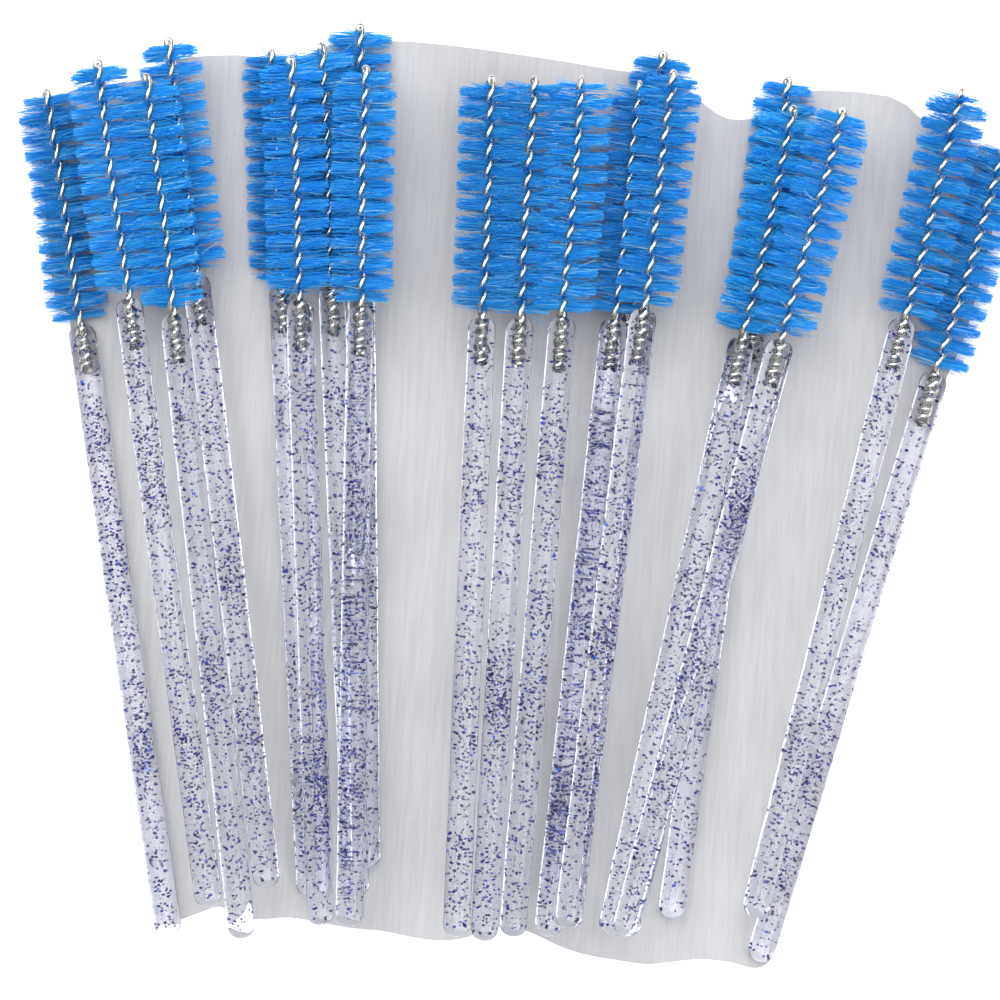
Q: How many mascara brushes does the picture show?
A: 20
